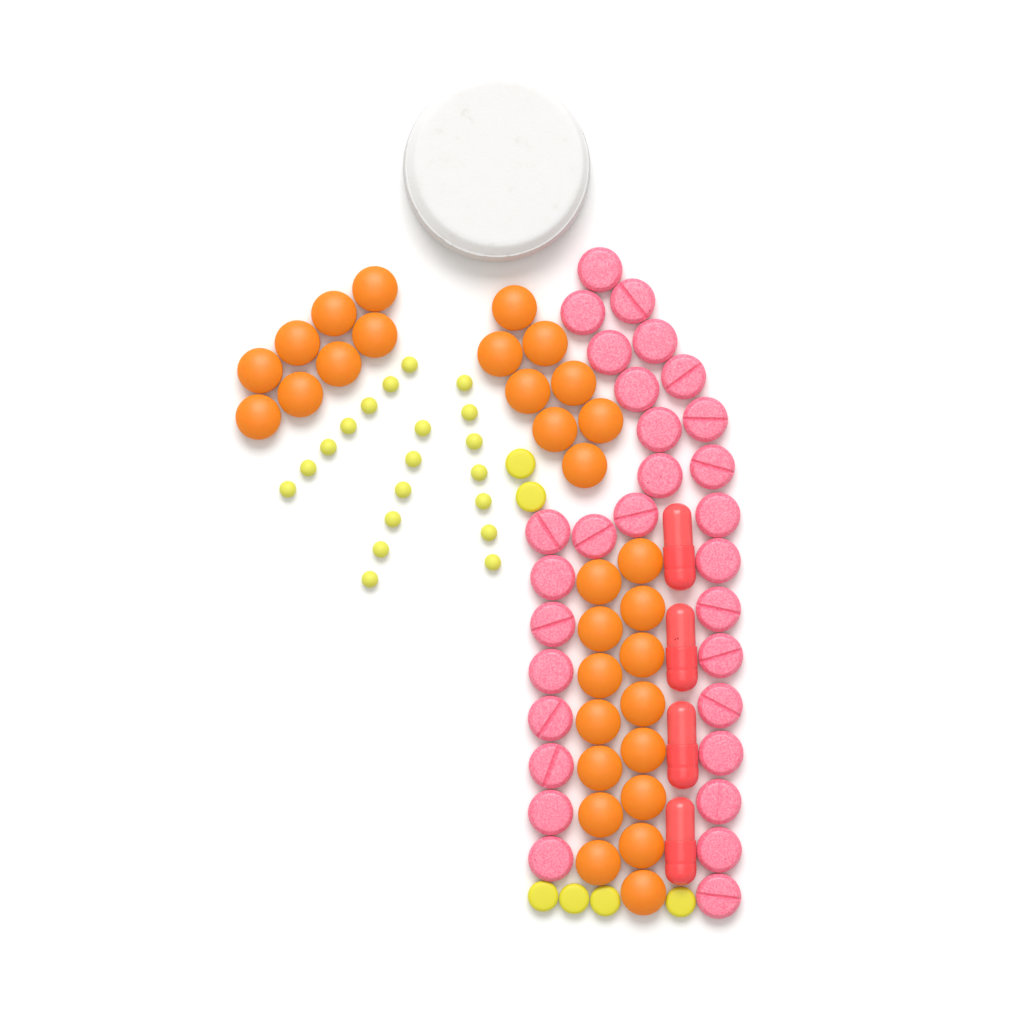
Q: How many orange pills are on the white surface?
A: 31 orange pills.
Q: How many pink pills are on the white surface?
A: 30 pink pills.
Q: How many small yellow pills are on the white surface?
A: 20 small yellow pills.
